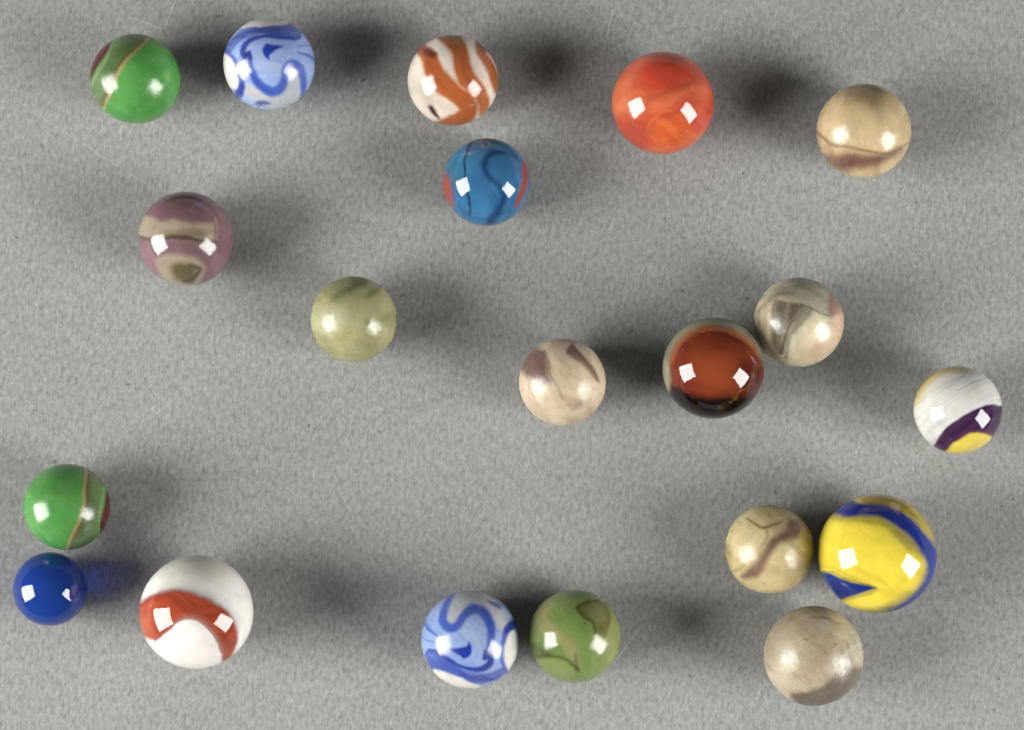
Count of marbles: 20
